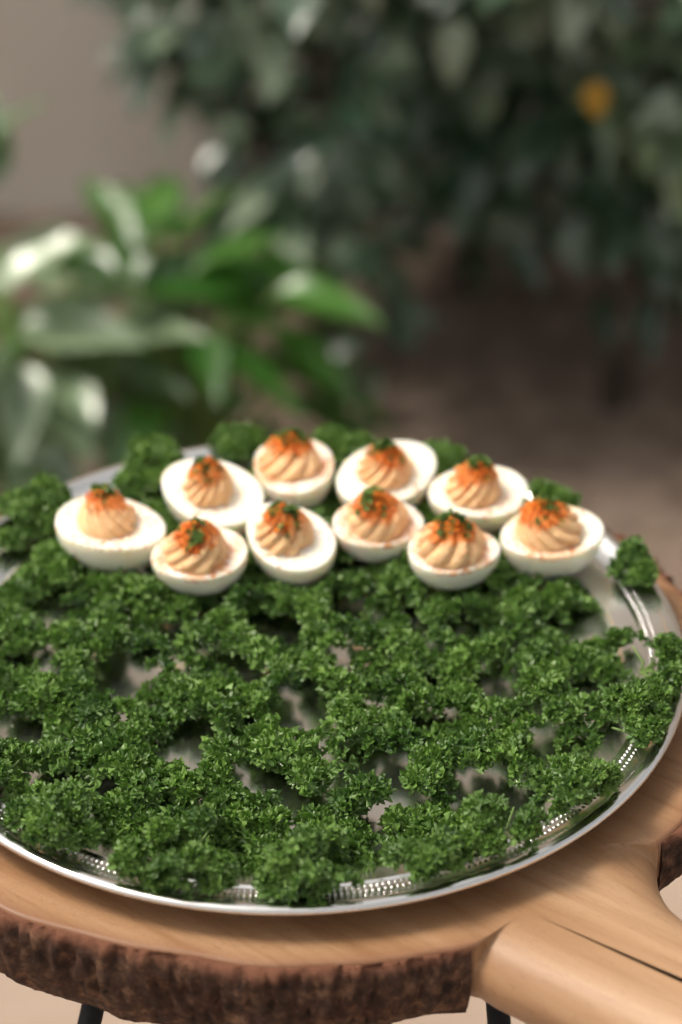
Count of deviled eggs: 10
